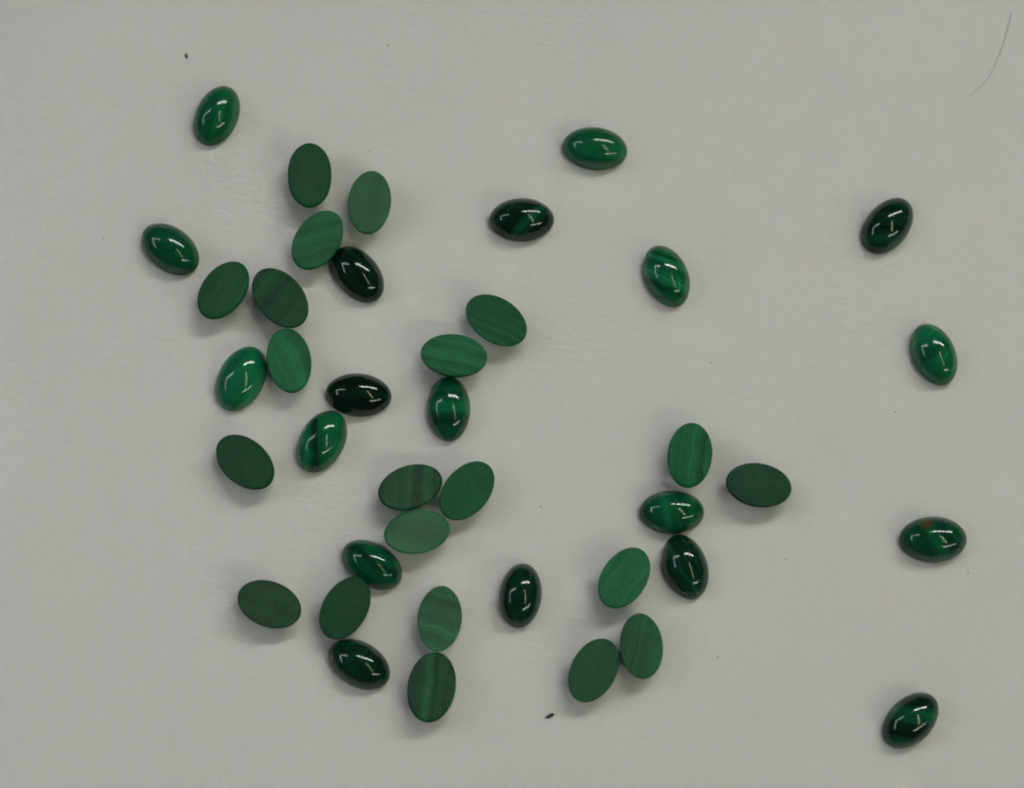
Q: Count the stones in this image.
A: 40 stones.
